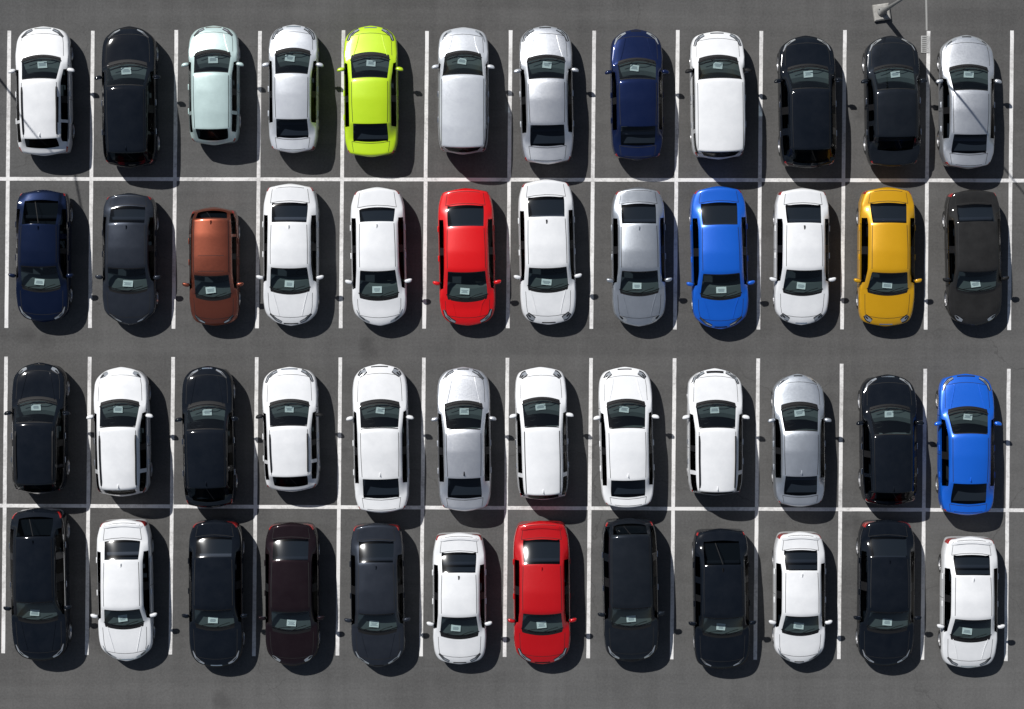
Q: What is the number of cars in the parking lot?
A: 48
